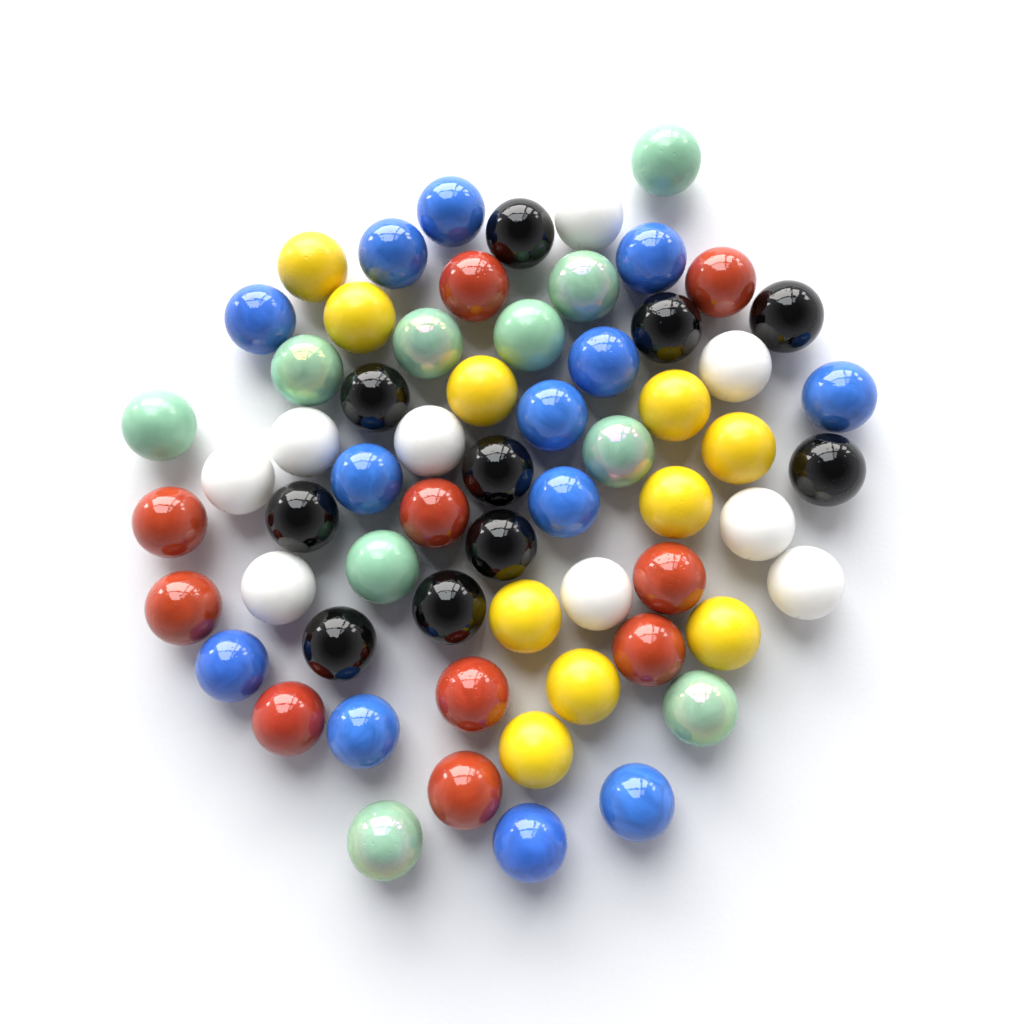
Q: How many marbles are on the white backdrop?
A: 62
